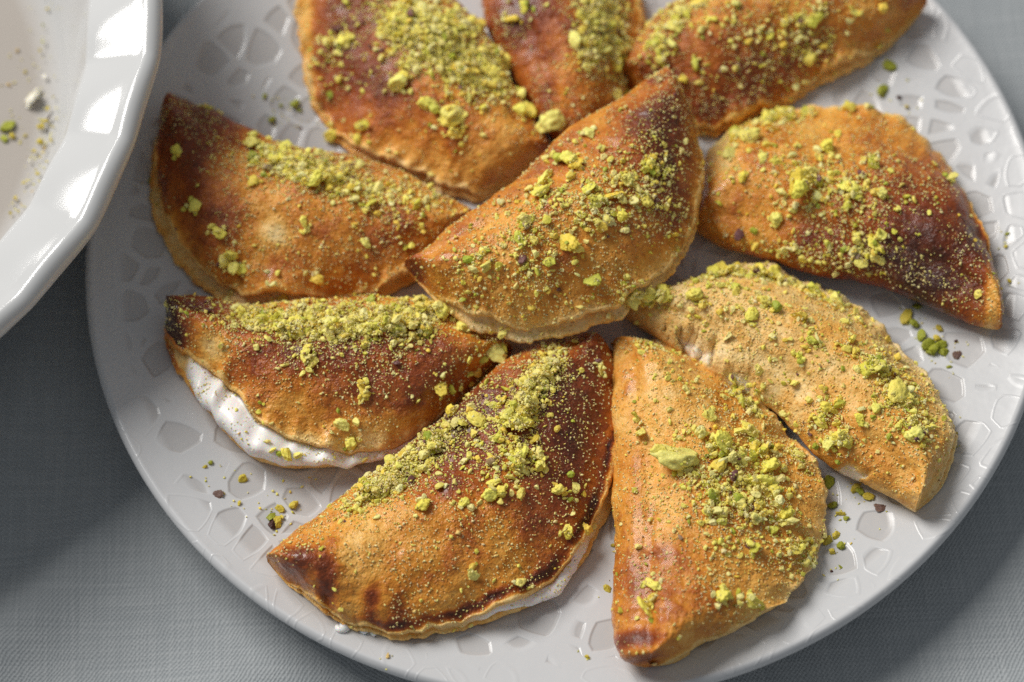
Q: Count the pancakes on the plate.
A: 10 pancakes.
